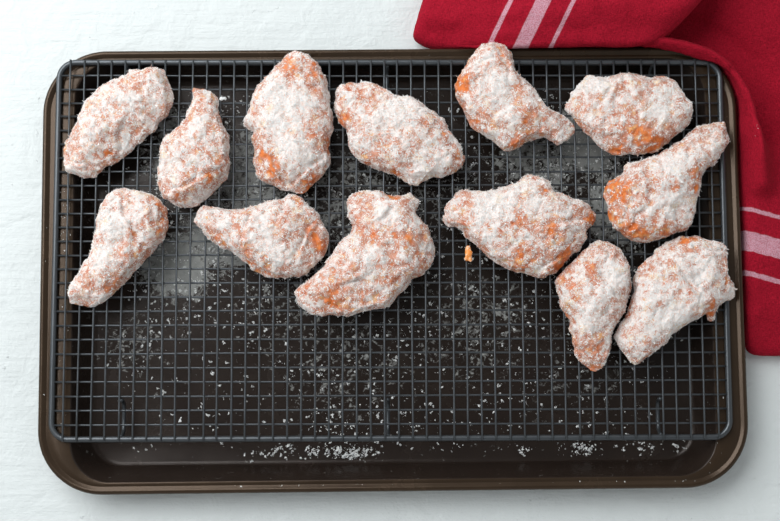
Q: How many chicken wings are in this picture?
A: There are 13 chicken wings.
